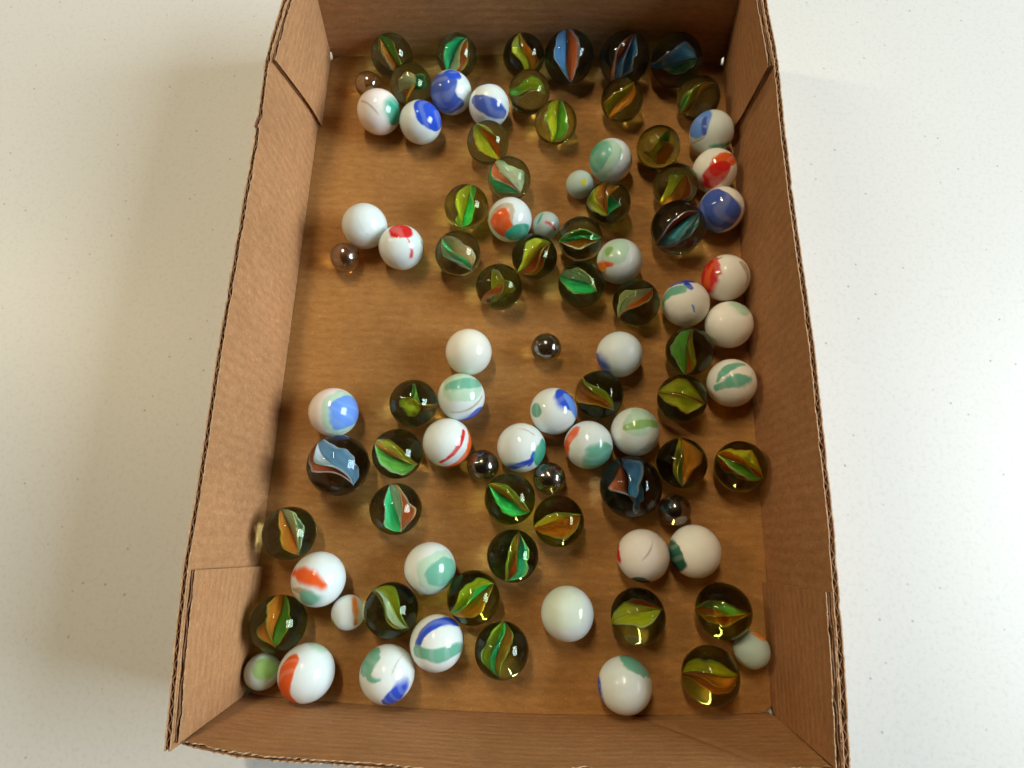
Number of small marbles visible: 11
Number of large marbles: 79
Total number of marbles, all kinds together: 90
